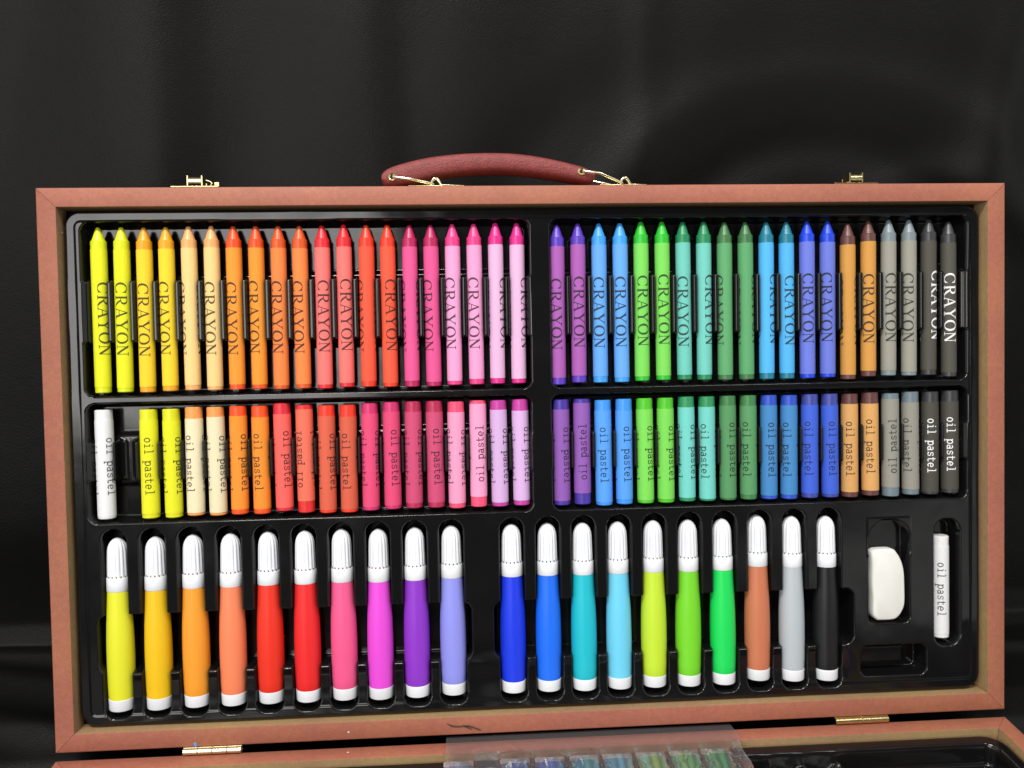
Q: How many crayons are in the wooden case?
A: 40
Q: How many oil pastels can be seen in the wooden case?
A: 40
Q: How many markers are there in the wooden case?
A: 20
